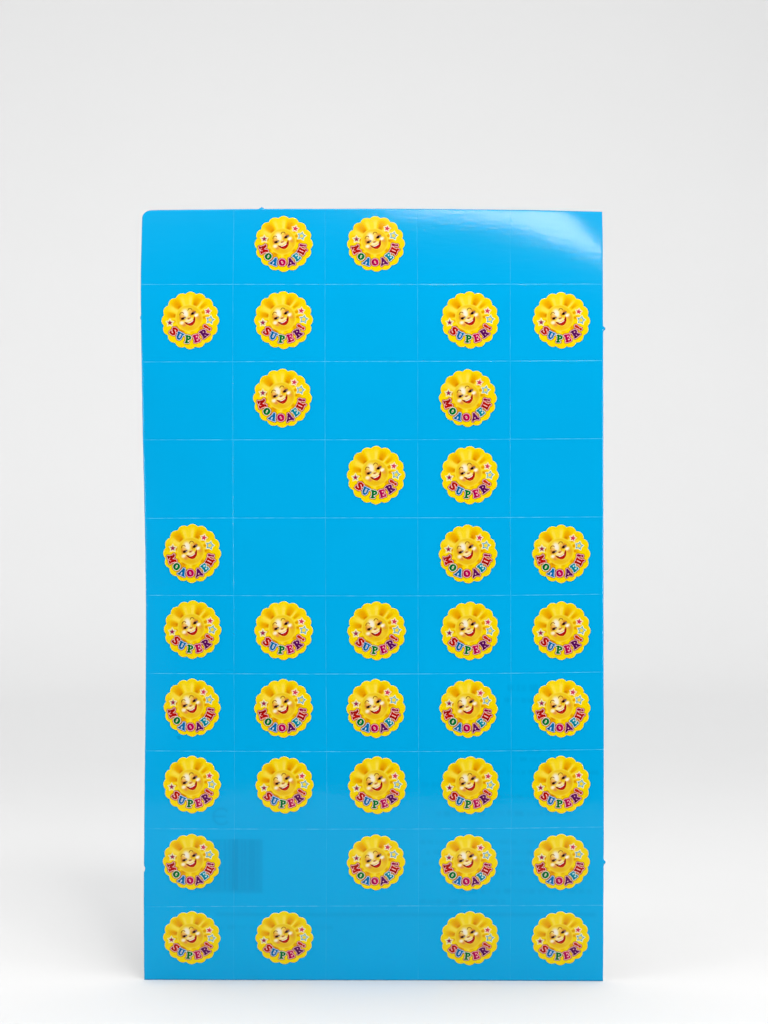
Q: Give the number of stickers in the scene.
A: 36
